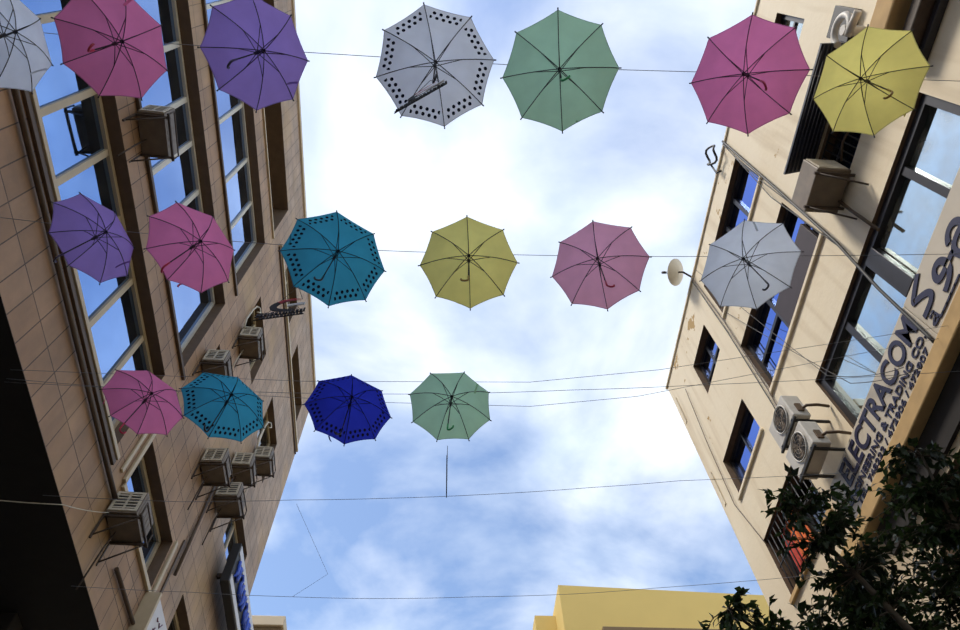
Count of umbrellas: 17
